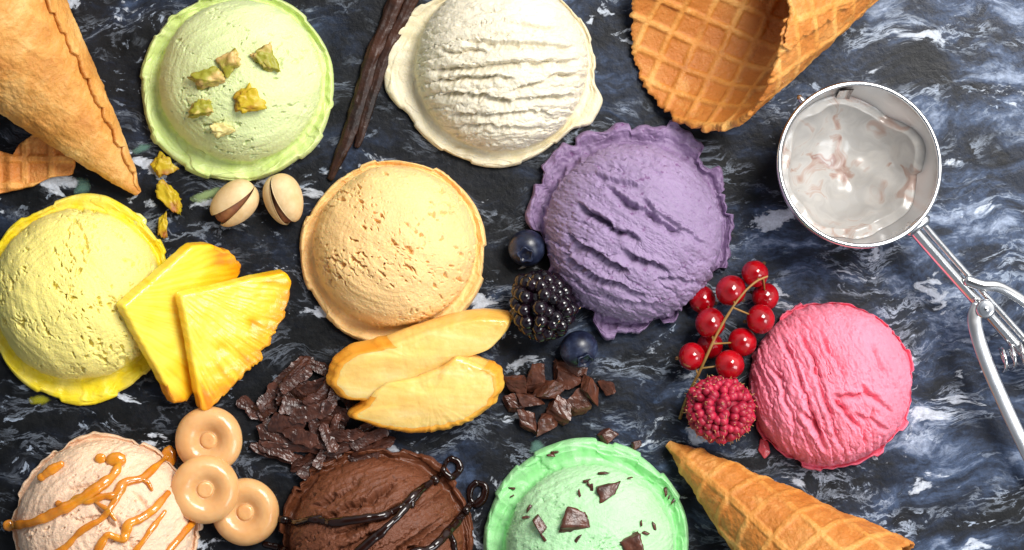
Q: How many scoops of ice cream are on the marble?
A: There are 9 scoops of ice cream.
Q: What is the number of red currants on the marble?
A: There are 10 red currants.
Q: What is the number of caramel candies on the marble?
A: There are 3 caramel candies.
